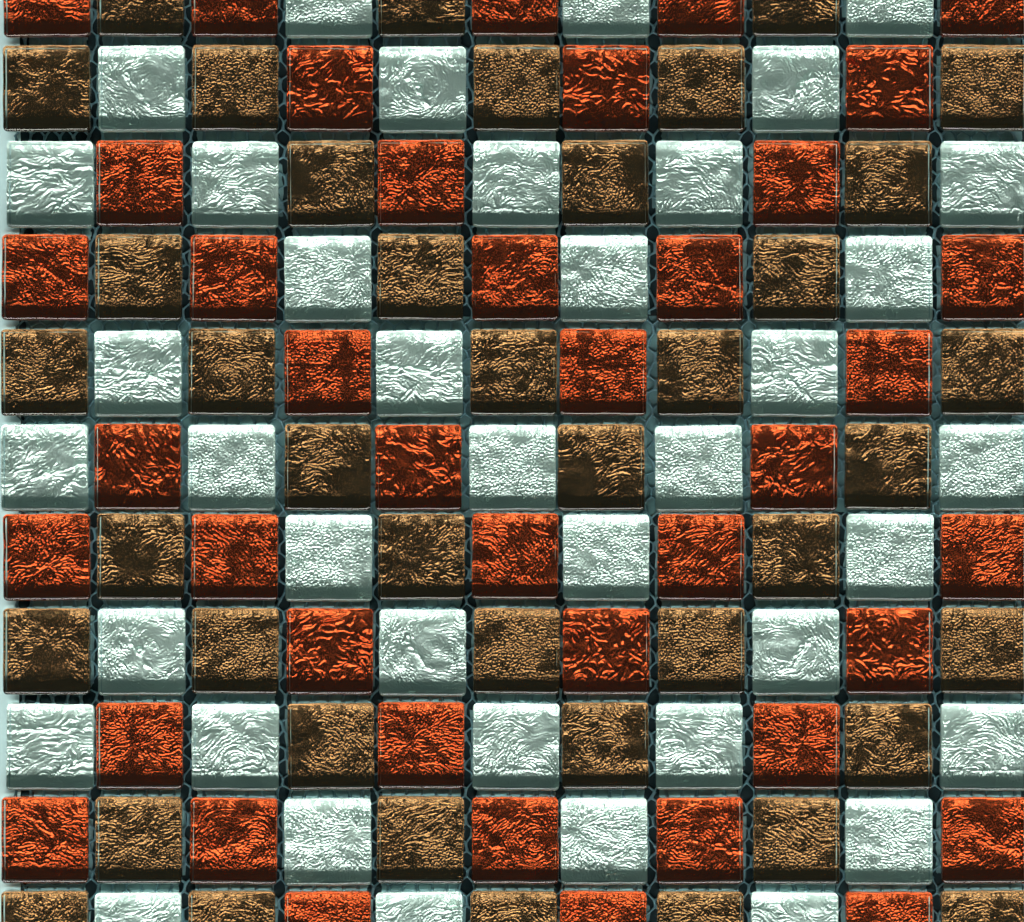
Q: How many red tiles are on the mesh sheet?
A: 41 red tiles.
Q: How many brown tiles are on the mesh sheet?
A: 41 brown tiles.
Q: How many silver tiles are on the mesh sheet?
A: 39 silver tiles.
